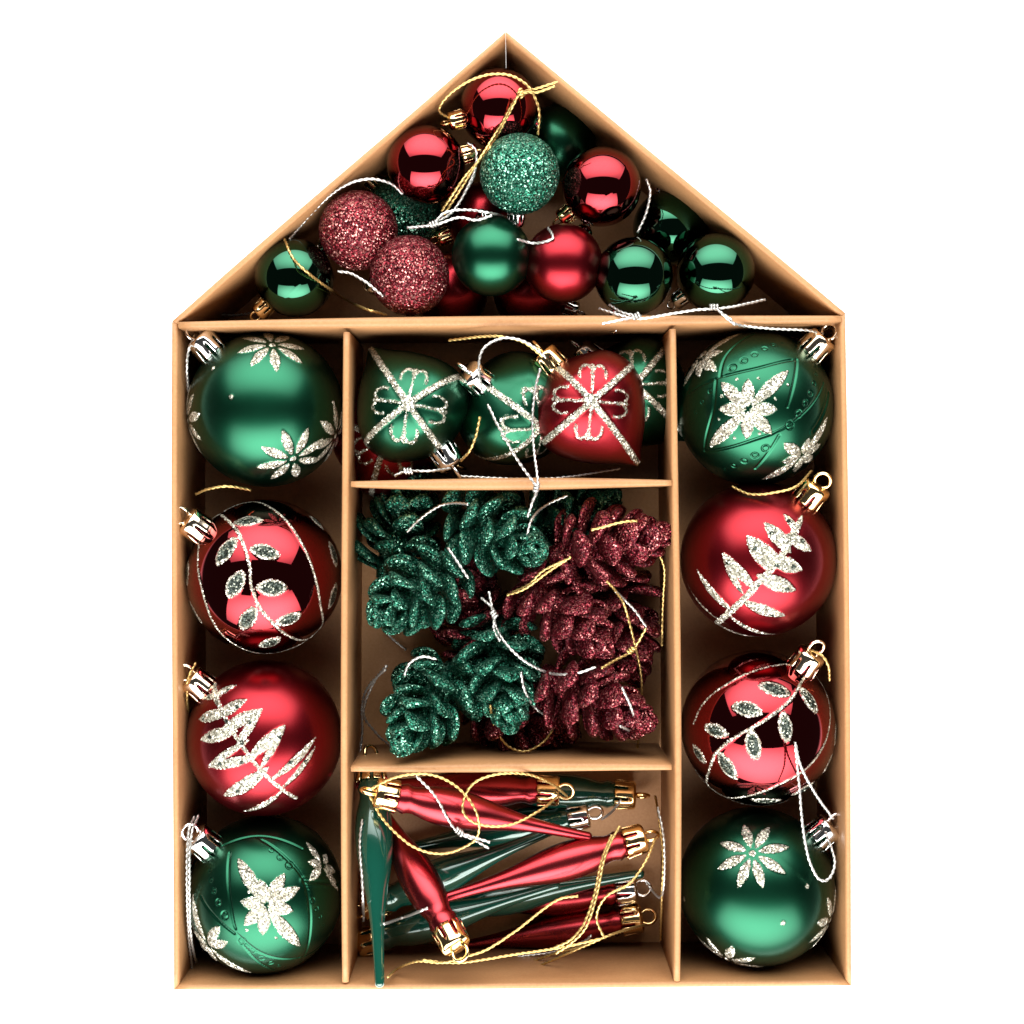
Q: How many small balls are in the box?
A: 17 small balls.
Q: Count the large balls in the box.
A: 8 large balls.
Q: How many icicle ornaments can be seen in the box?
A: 12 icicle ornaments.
